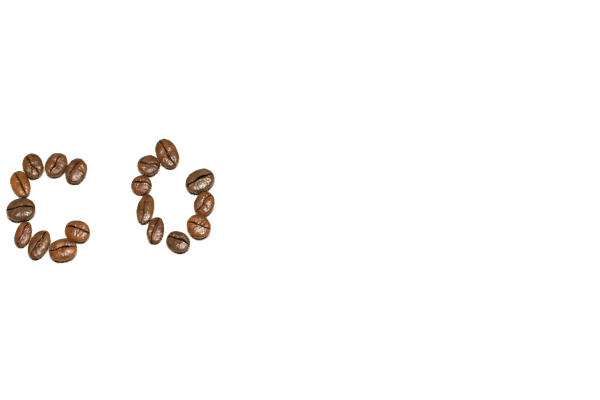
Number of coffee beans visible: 18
